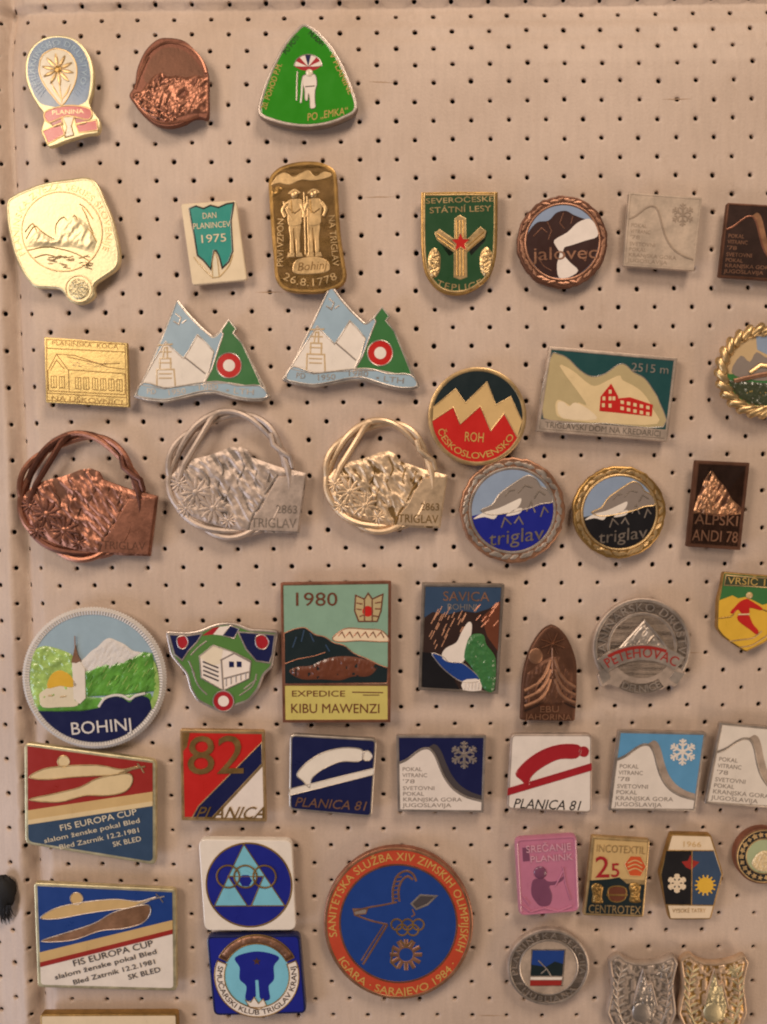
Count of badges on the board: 48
